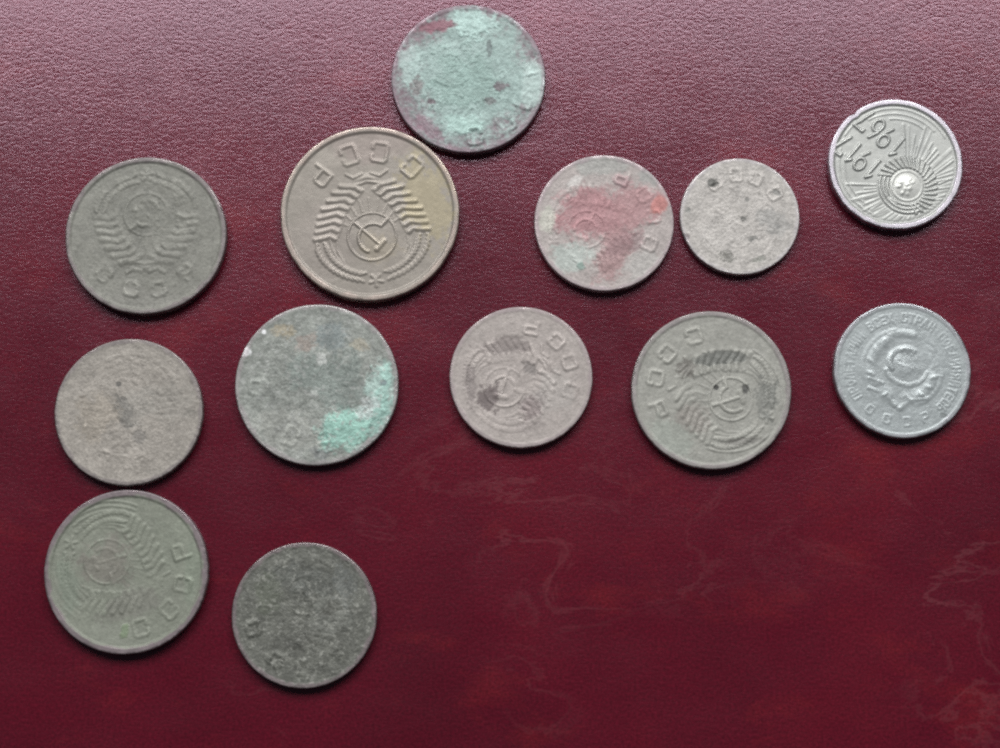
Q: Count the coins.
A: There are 13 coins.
